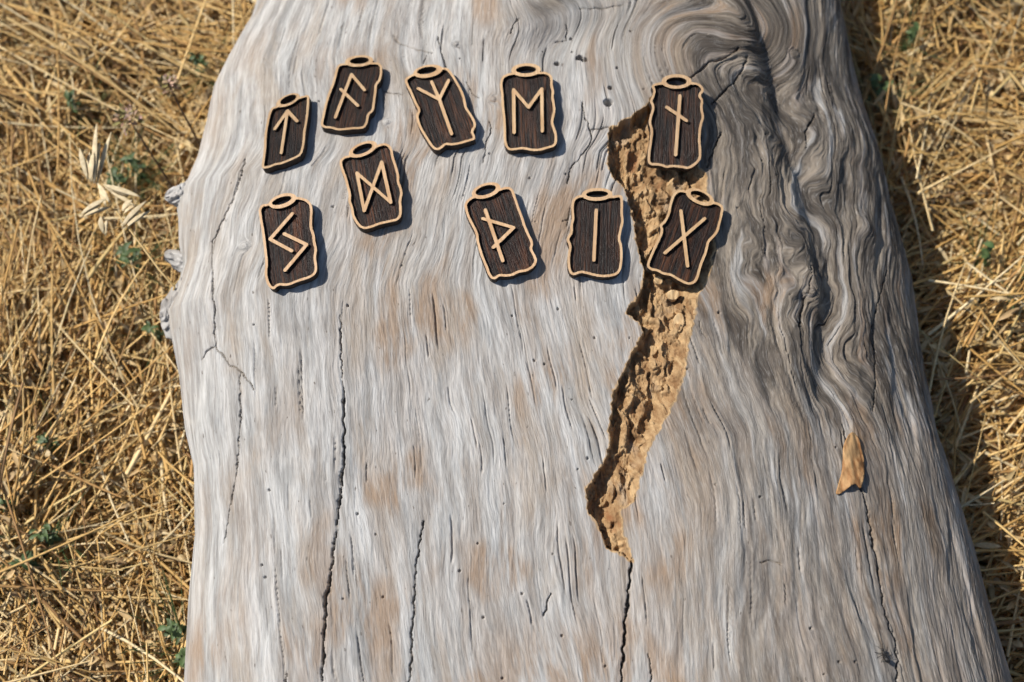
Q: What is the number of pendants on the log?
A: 10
